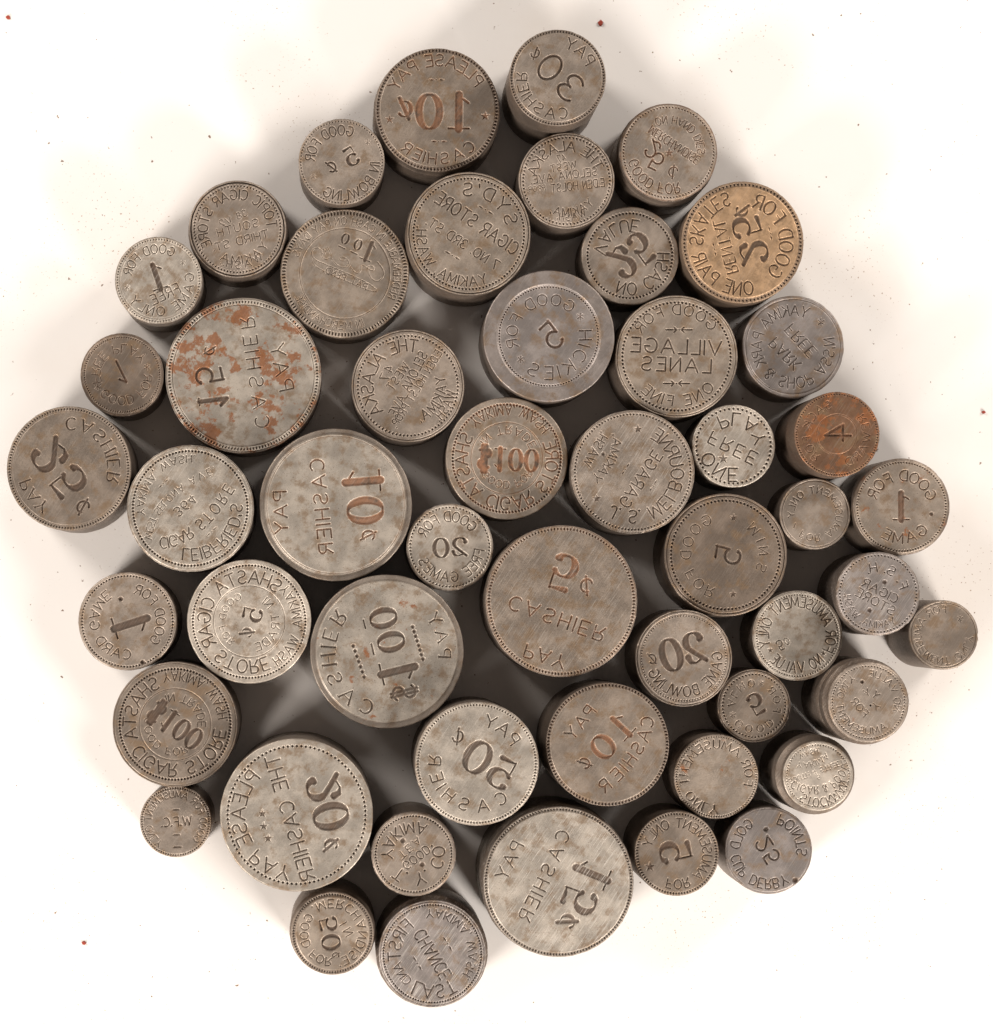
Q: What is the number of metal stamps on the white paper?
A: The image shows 51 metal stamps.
